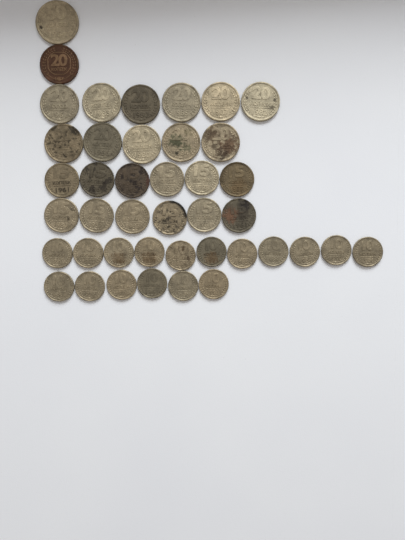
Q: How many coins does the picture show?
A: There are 42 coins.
